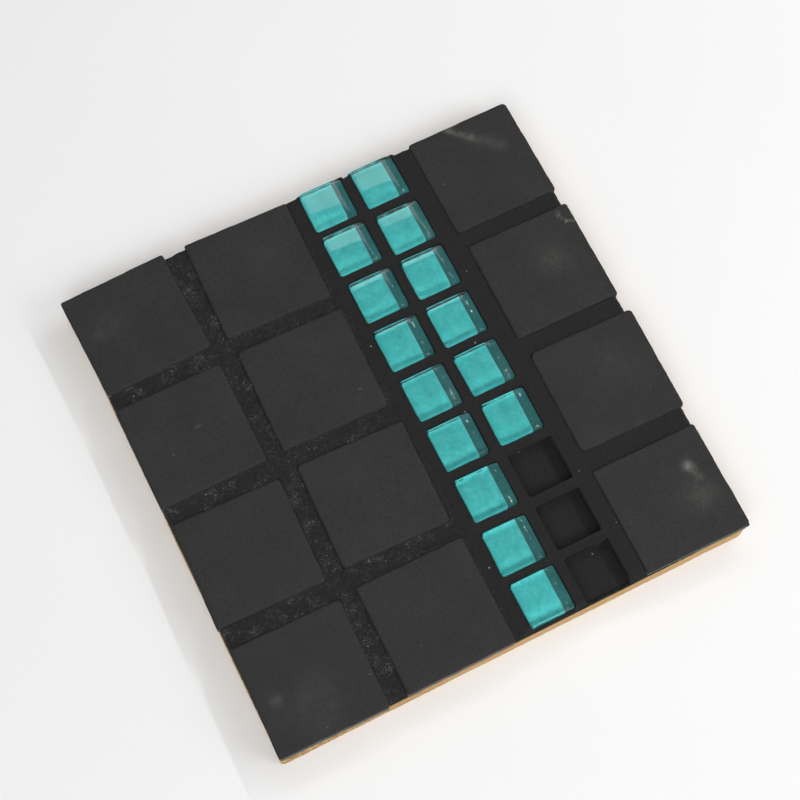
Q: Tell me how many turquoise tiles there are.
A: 15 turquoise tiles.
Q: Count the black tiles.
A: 12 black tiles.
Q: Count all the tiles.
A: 27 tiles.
